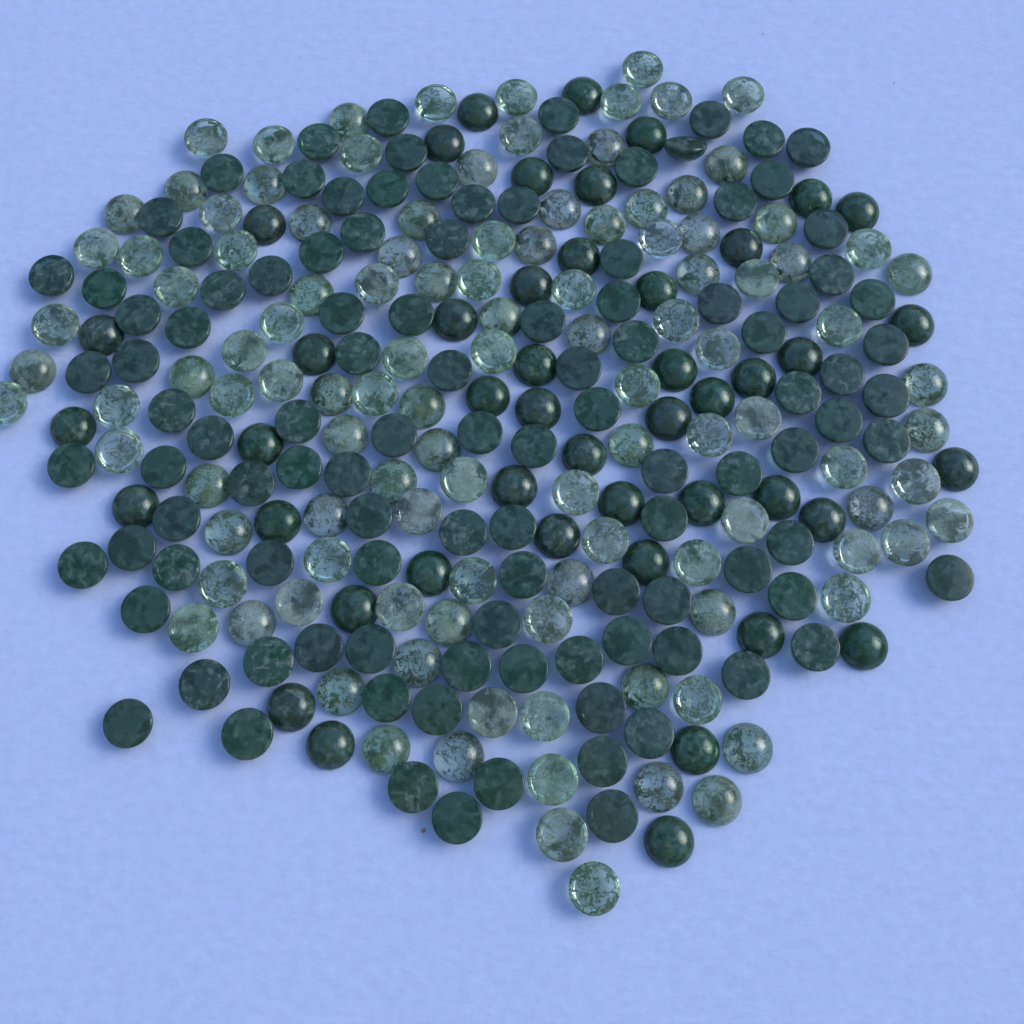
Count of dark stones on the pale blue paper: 155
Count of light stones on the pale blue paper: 114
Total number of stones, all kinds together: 269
